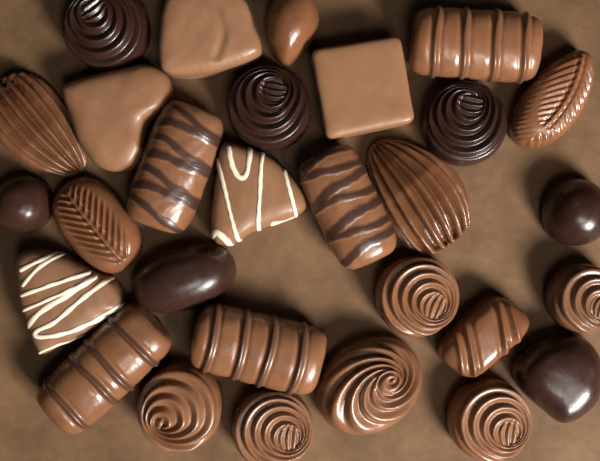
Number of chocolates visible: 29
